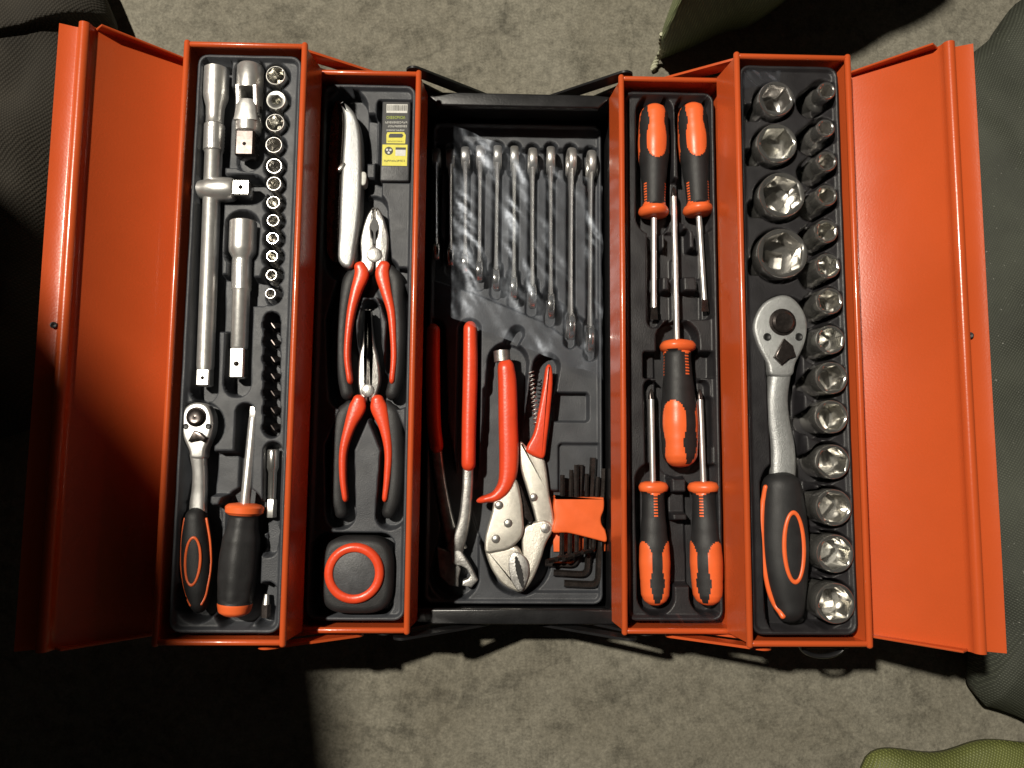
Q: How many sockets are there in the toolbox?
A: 30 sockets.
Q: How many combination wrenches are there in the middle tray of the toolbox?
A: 10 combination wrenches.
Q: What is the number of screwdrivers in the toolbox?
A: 6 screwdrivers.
